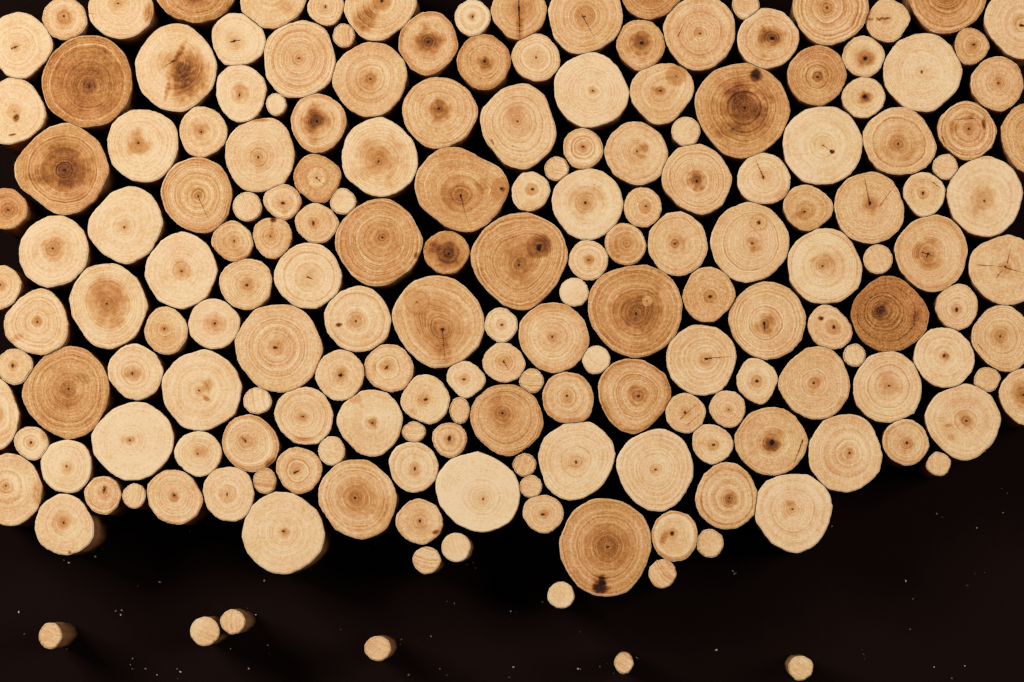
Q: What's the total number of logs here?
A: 152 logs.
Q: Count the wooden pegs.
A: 34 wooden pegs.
